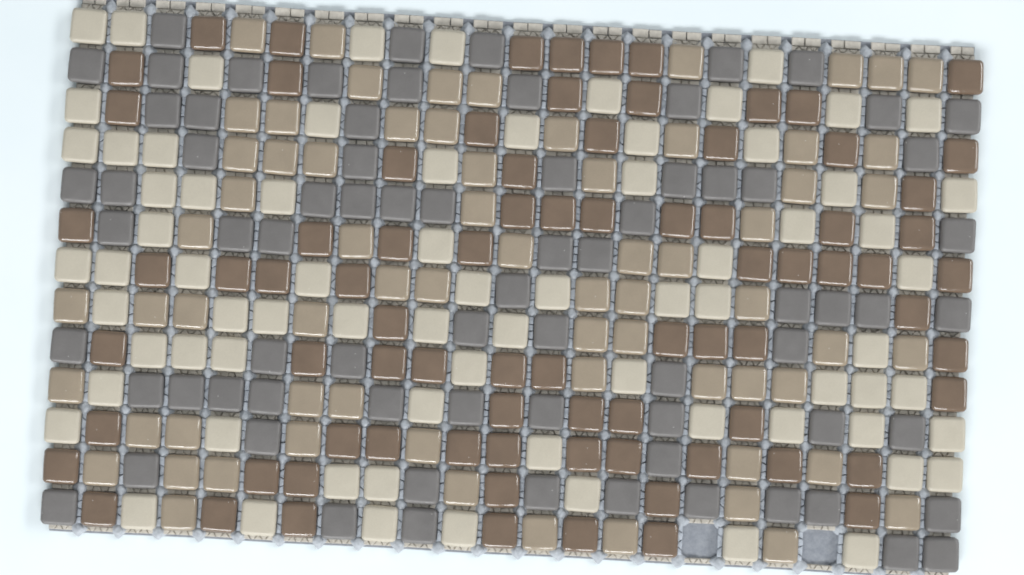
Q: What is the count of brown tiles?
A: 81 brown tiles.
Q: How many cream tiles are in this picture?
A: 74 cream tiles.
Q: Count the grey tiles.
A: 74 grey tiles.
